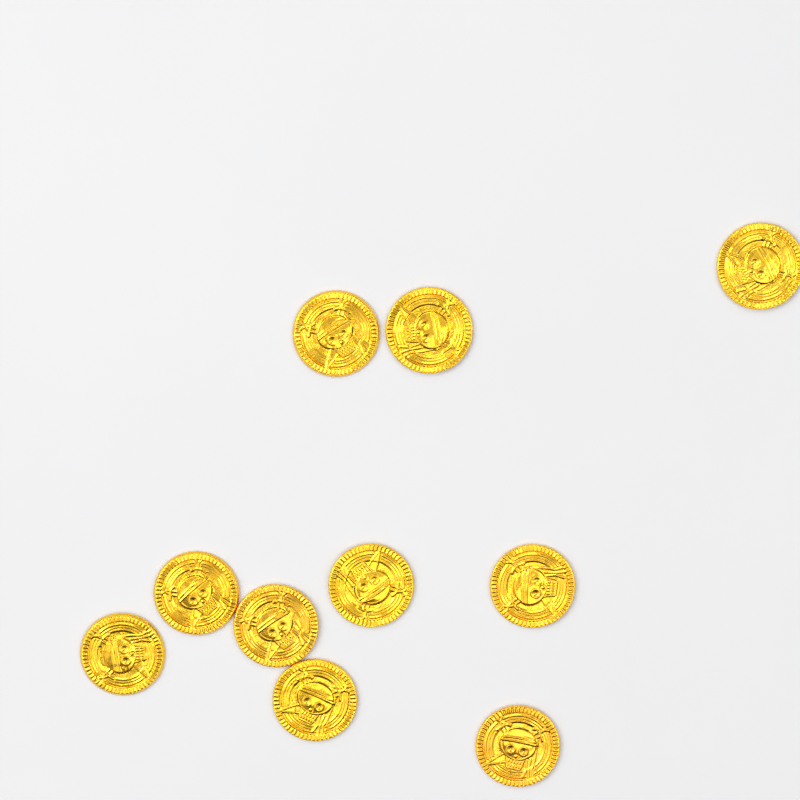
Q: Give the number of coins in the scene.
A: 10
